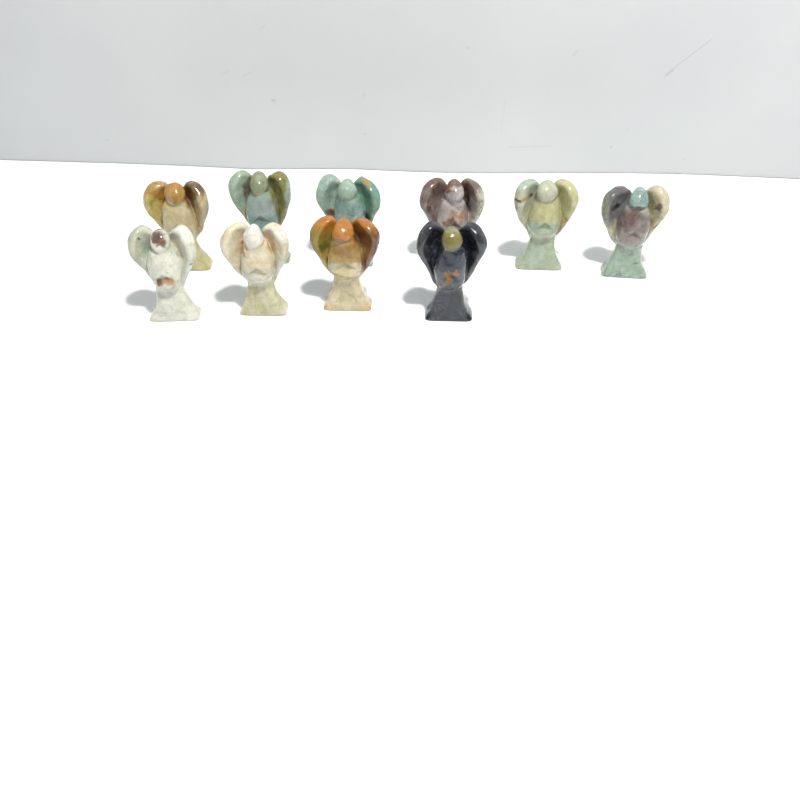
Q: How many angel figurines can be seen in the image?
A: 10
